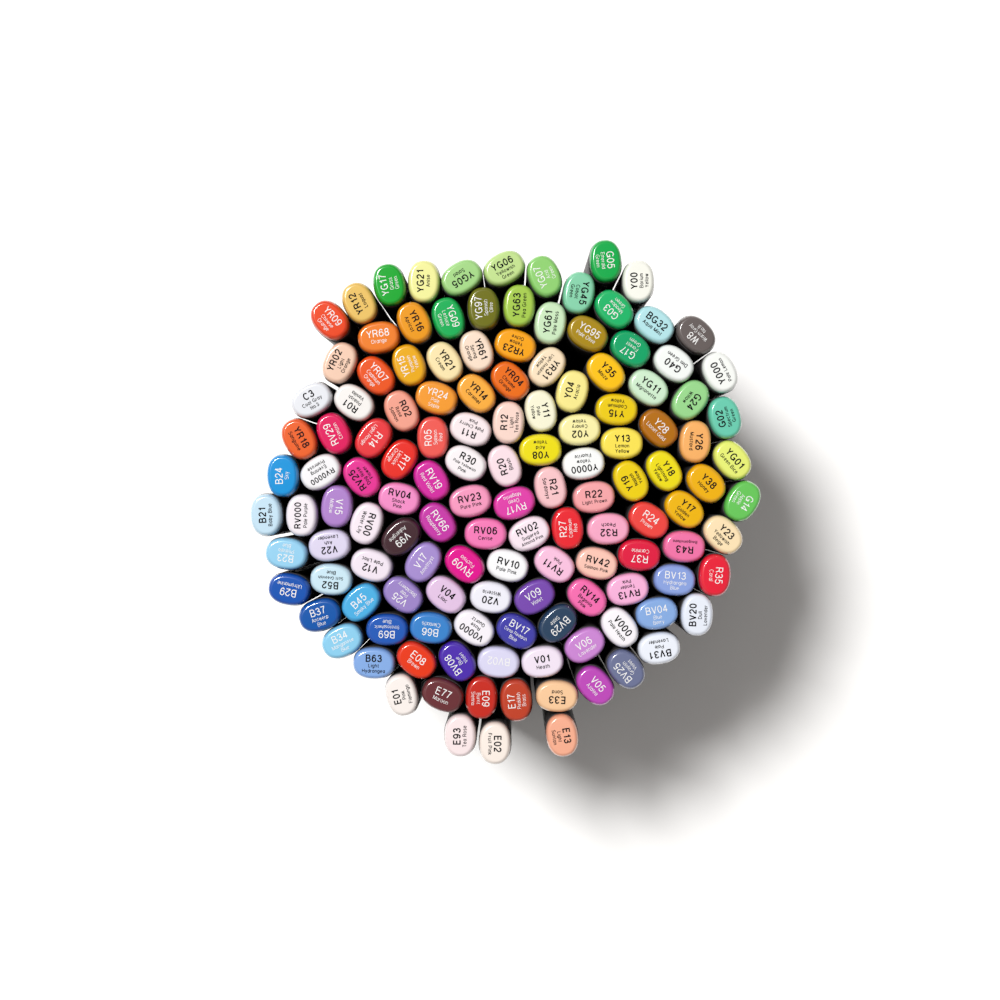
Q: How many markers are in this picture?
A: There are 133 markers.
